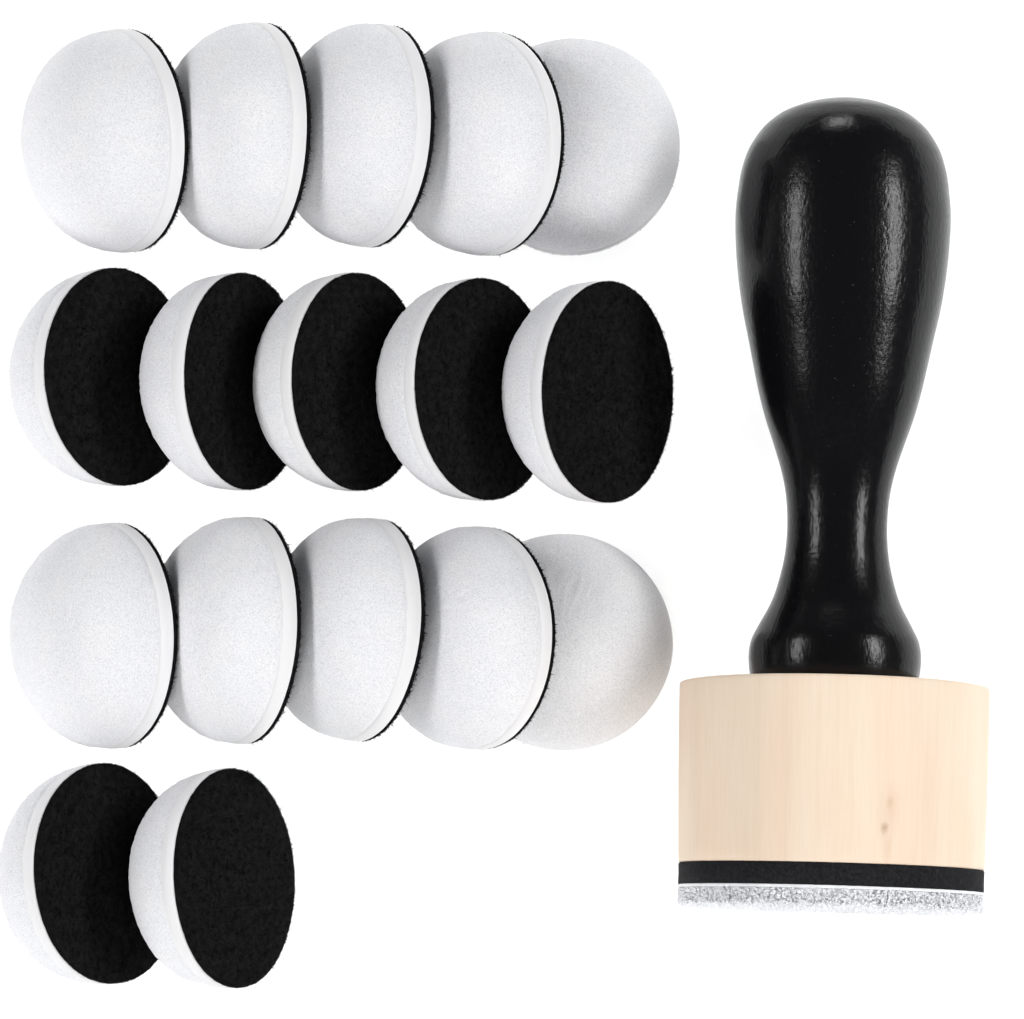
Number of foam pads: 17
